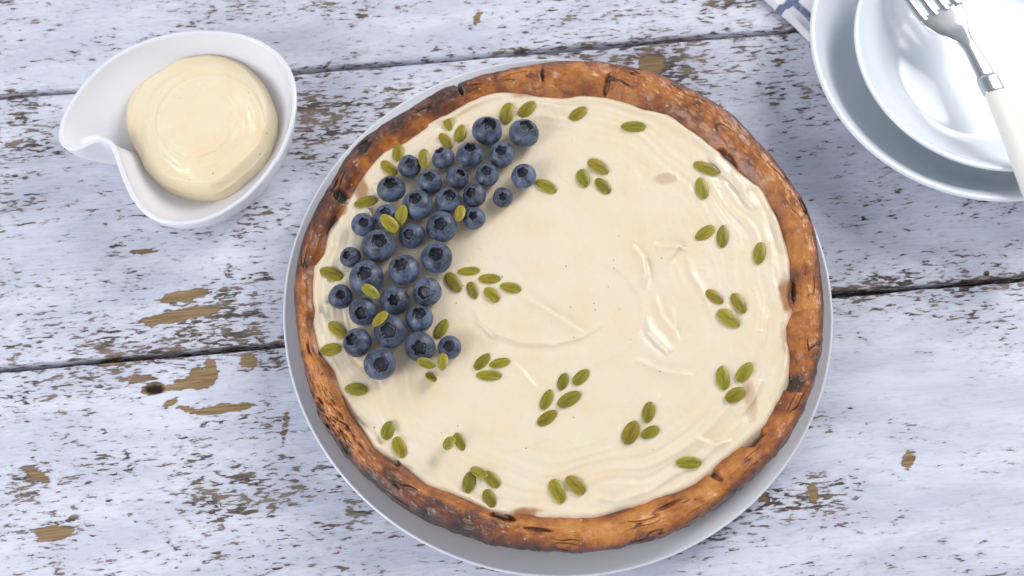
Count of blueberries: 35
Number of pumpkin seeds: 67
